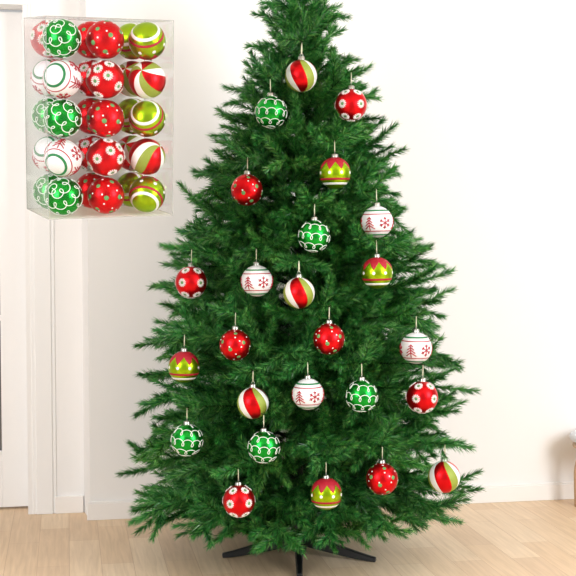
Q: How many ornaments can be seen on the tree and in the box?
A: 55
